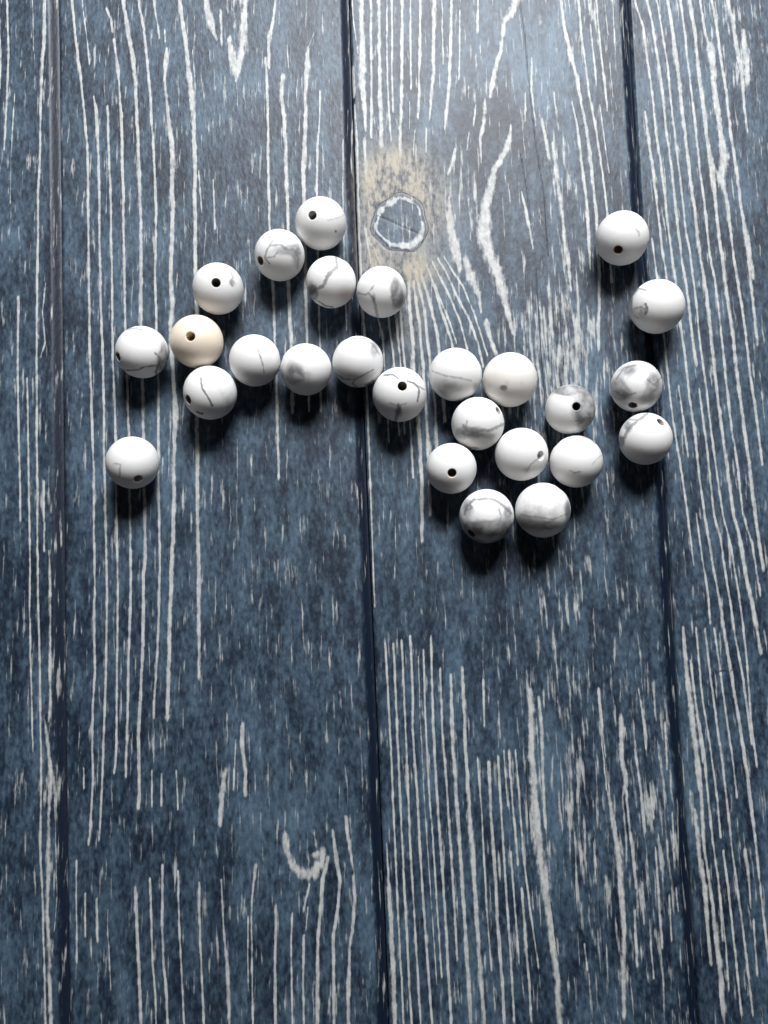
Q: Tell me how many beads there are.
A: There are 26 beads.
